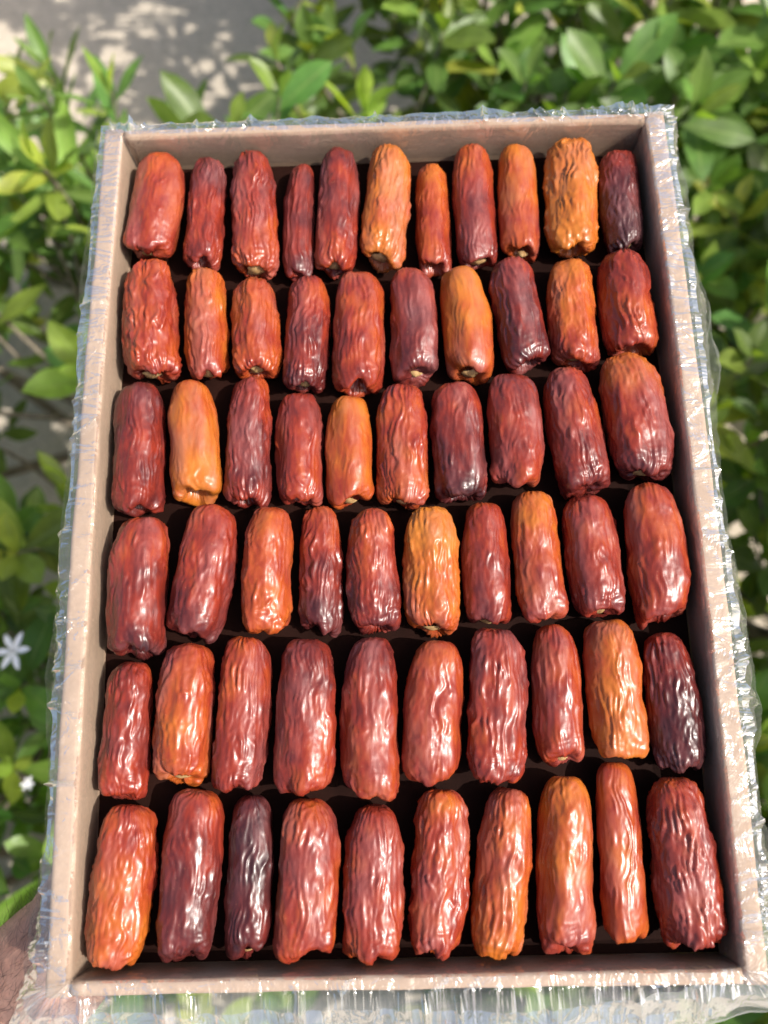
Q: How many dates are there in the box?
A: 61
